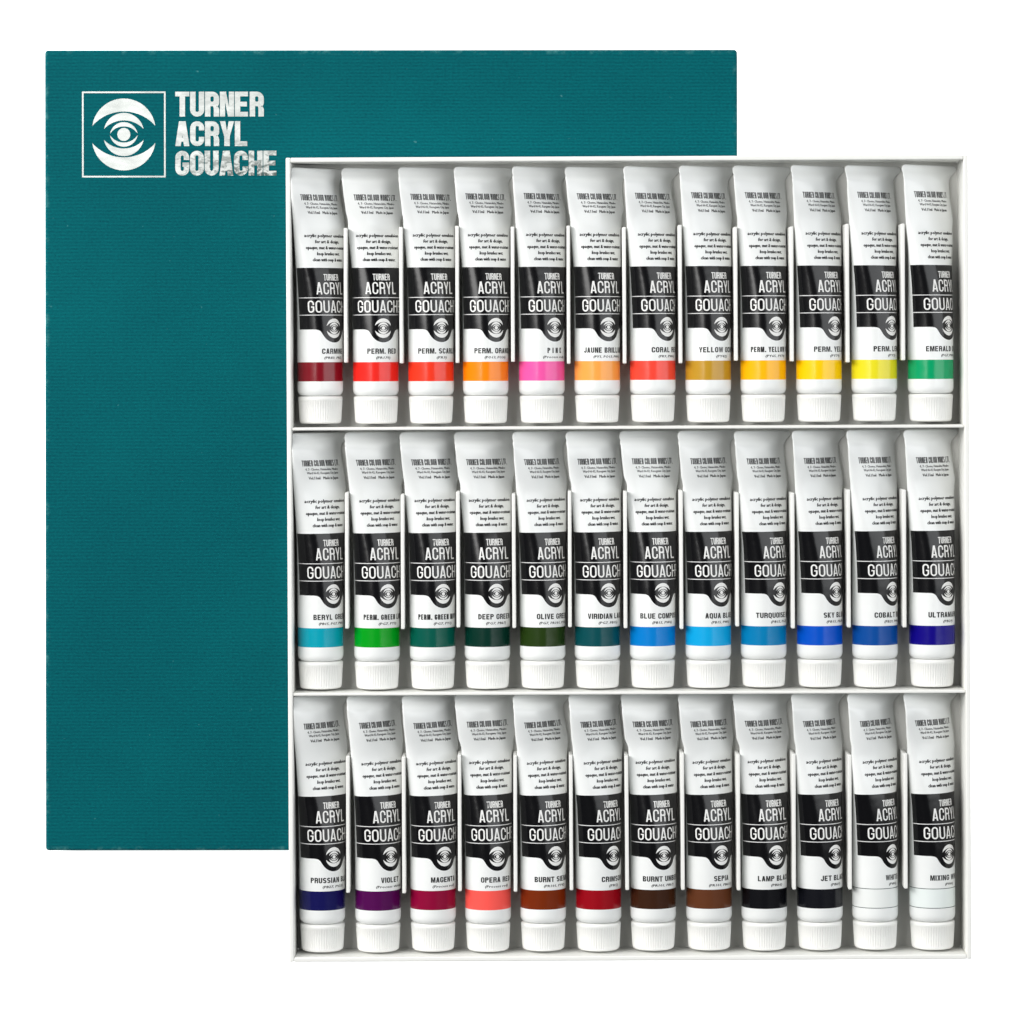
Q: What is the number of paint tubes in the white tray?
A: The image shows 36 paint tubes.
